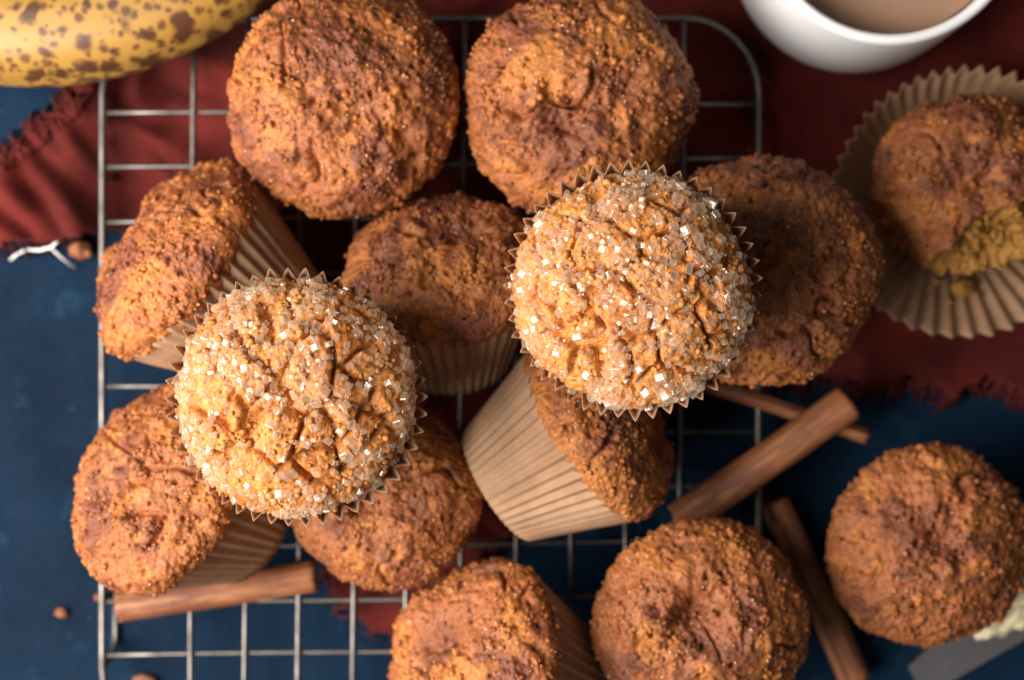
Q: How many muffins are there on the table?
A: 14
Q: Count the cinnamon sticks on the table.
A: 4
